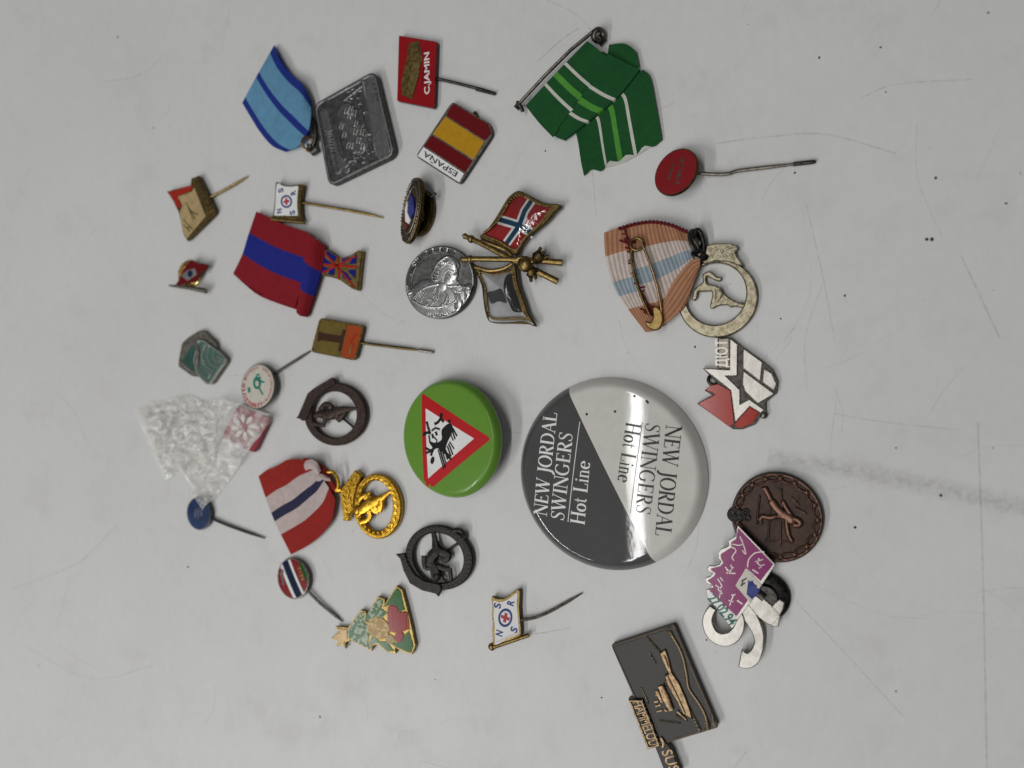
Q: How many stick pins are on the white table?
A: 9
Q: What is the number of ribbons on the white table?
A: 5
